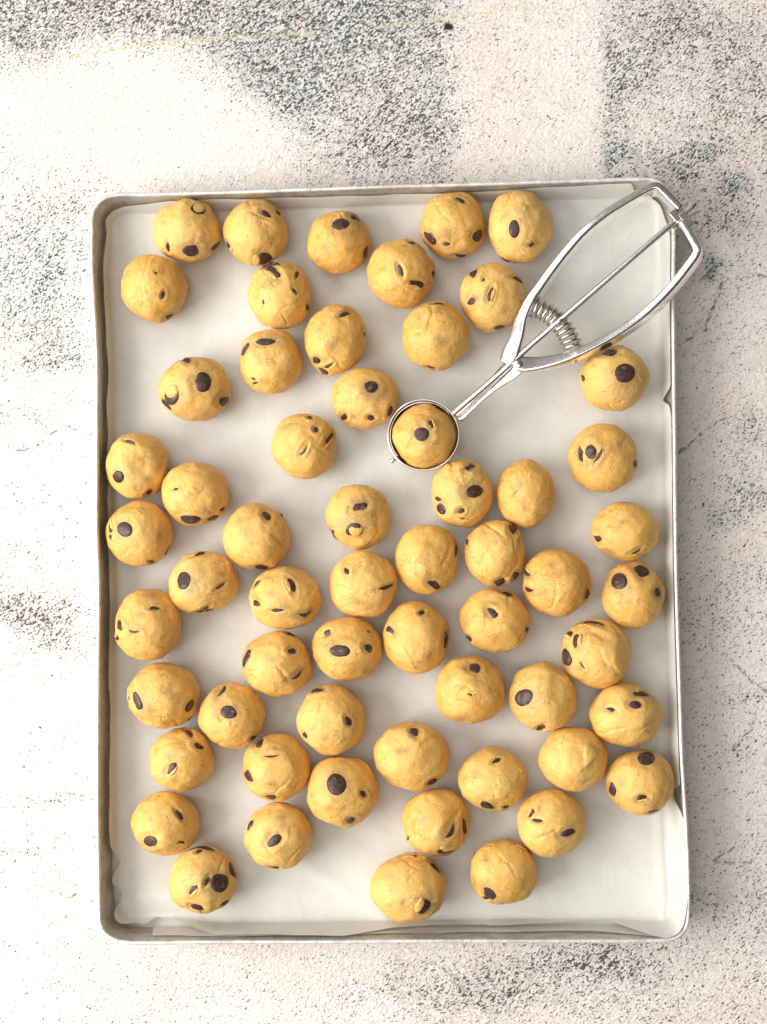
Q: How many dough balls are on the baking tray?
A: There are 59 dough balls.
